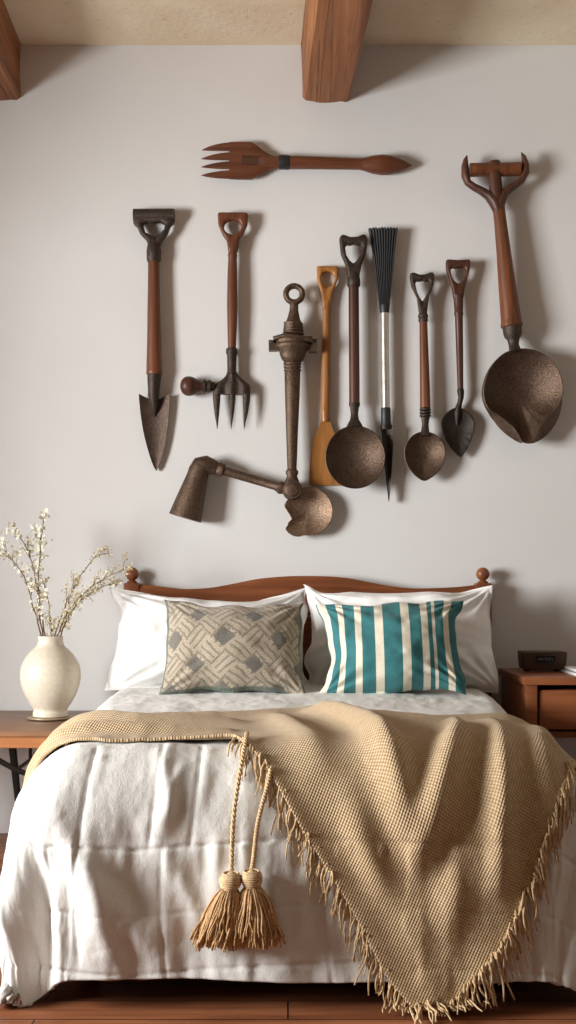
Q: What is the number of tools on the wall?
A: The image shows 10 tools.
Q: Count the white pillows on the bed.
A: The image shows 2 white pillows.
